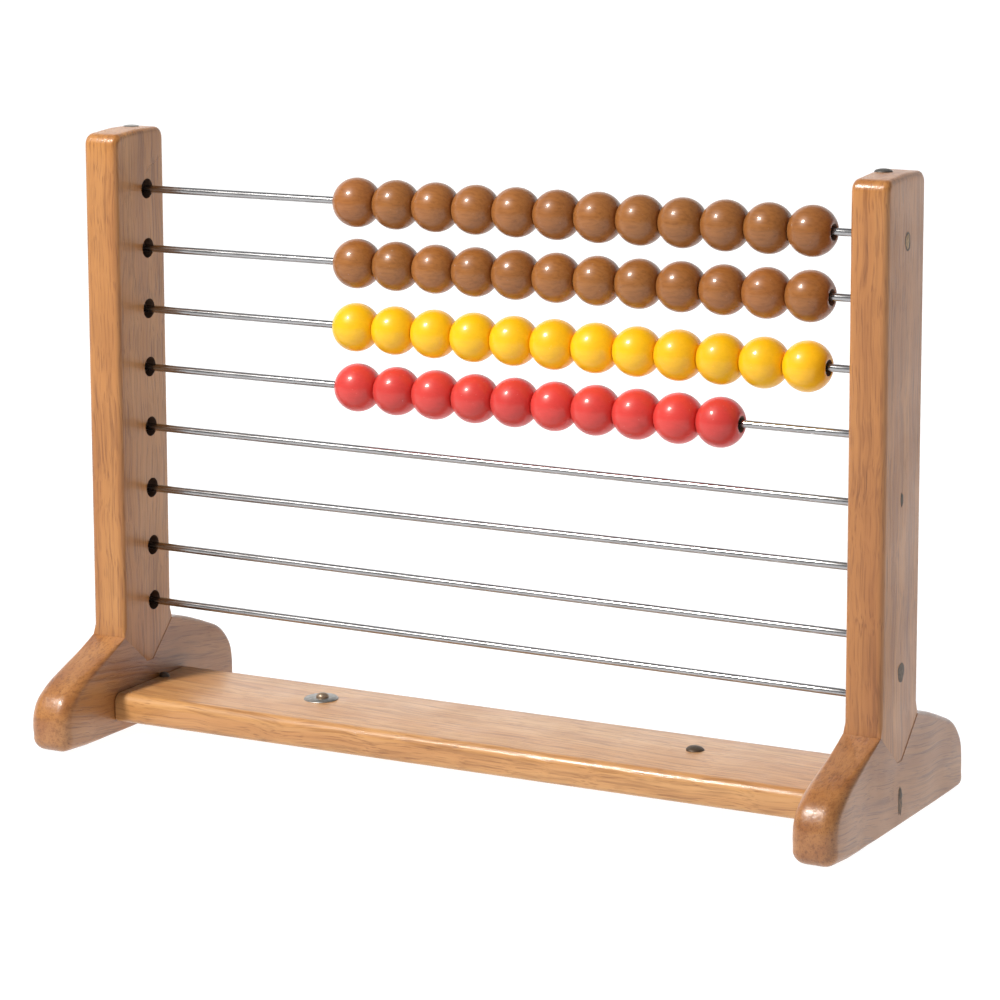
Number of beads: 46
